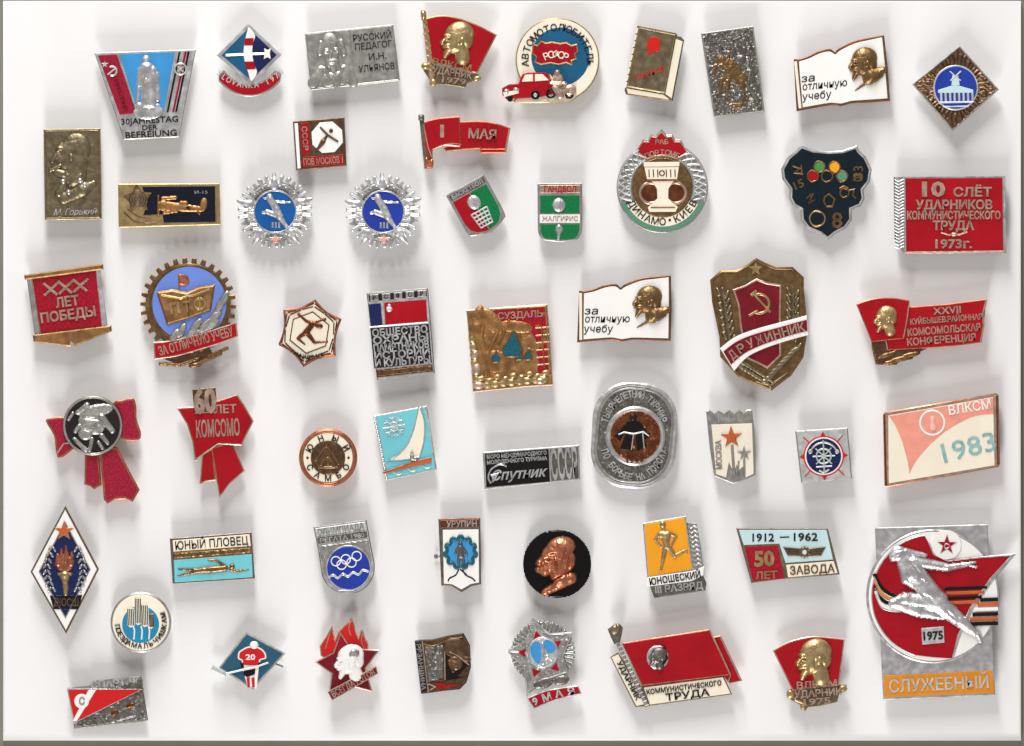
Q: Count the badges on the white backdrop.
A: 53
